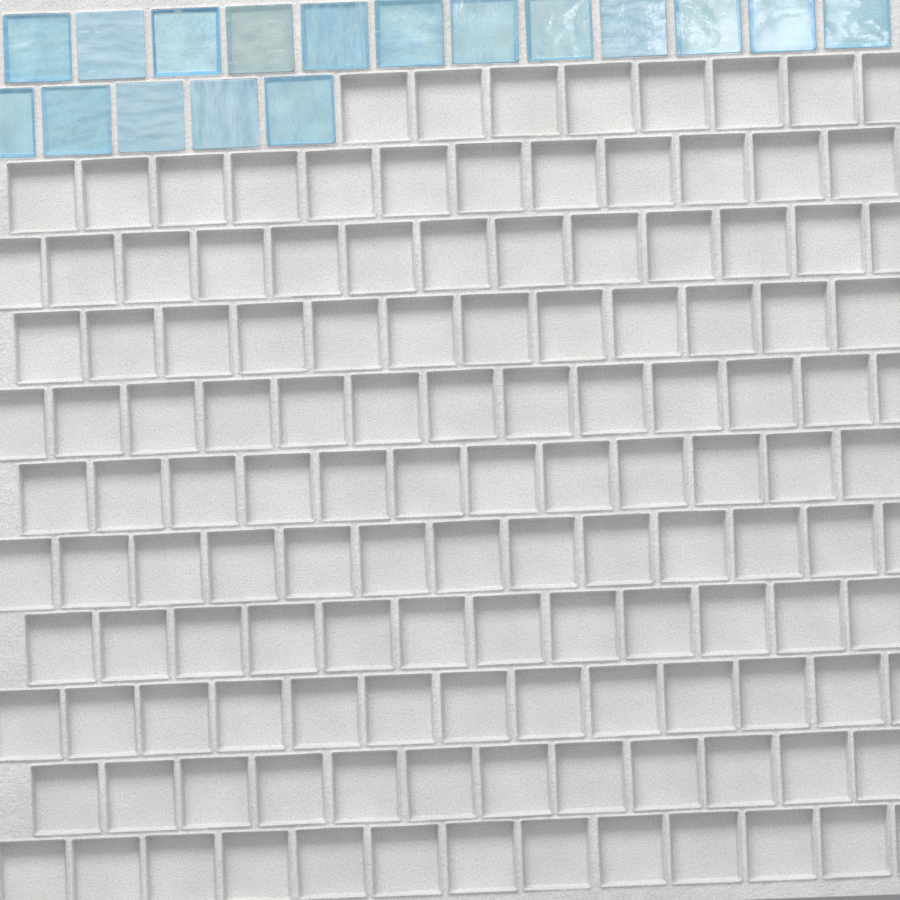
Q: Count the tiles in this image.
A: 17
